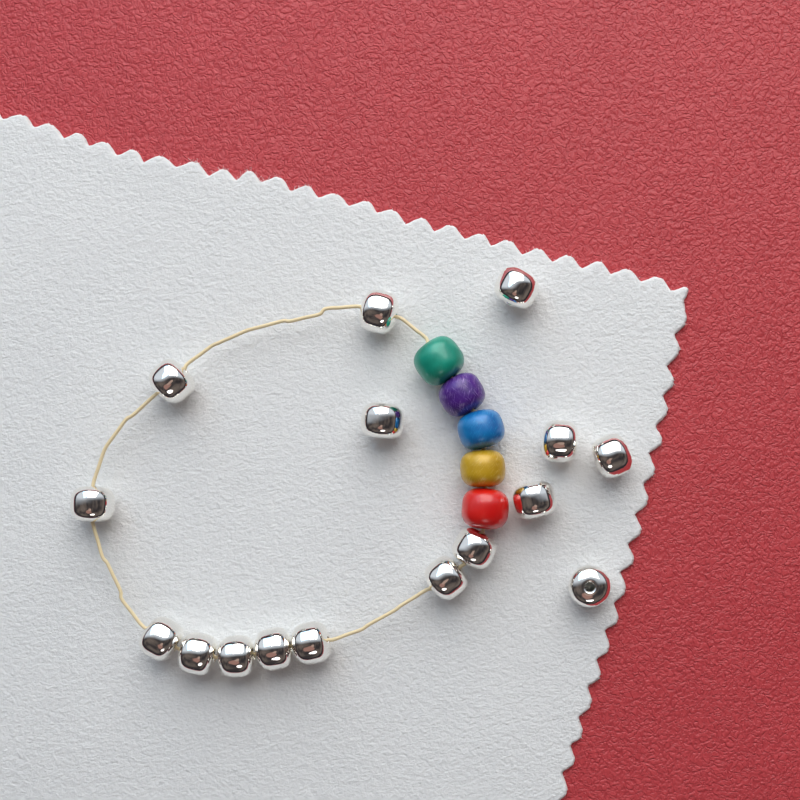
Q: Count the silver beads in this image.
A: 16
